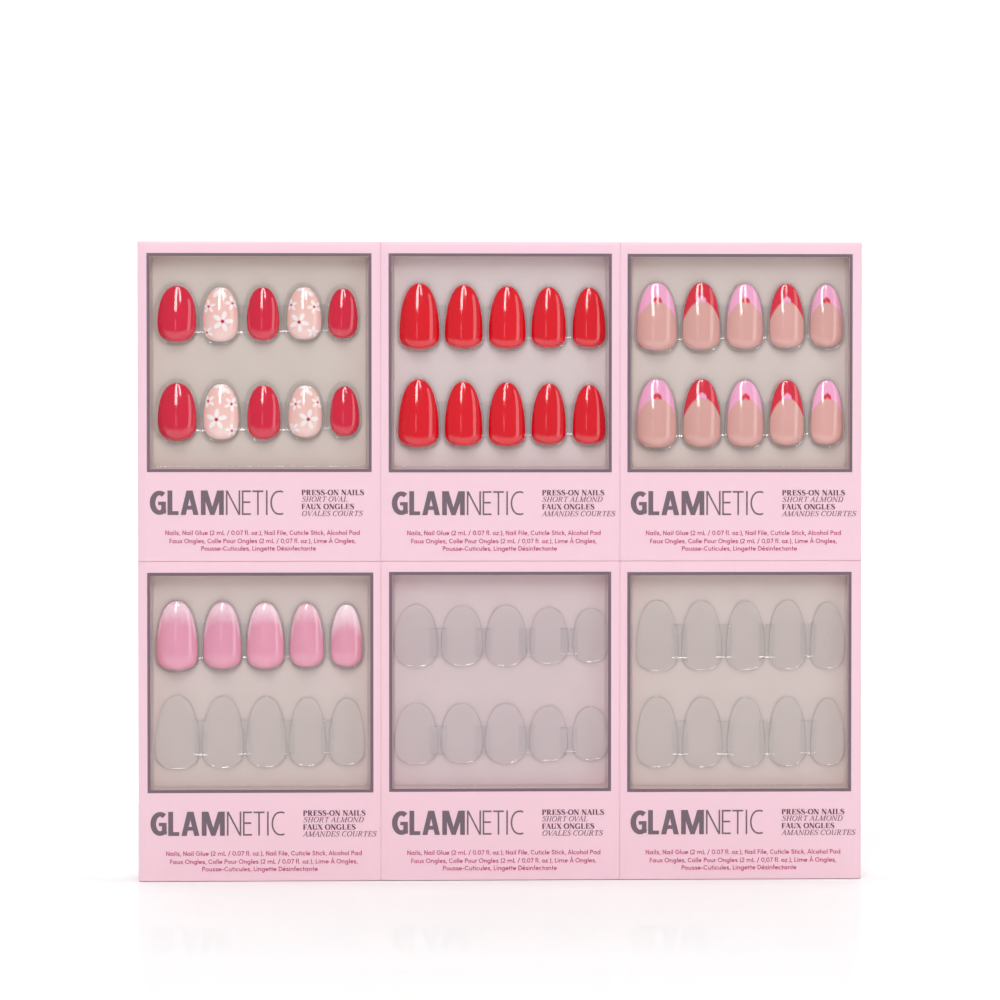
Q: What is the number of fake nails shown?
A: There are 35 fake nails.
